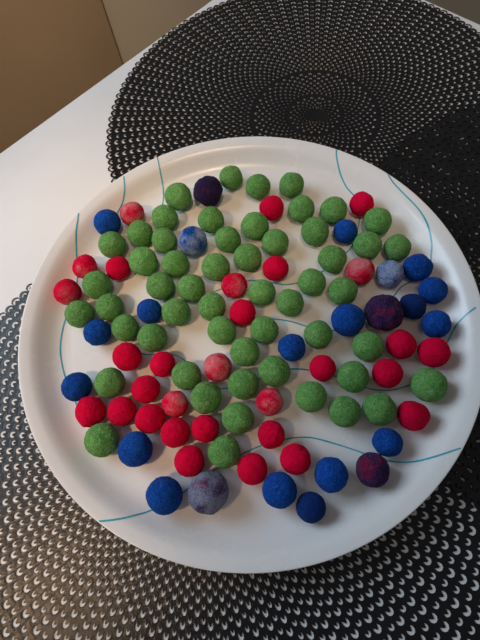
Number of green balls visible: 54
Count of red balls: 30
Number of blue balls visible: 19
